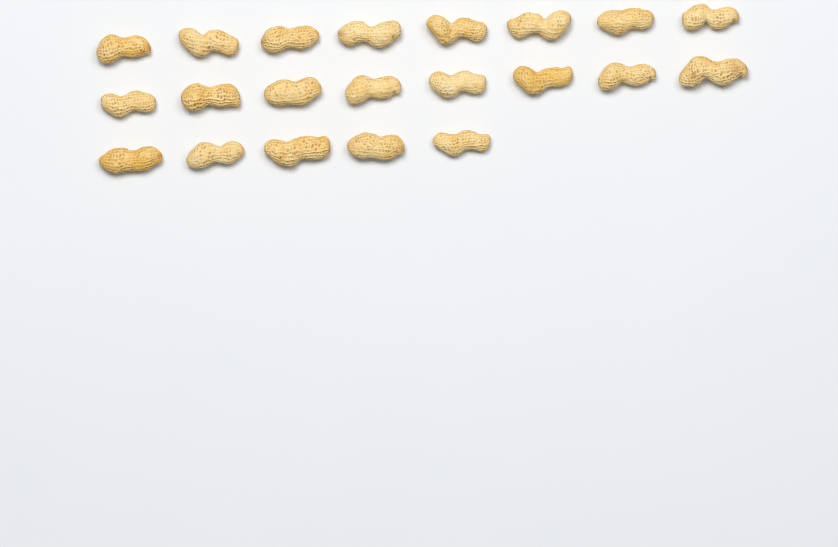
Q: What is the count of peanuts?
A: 21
